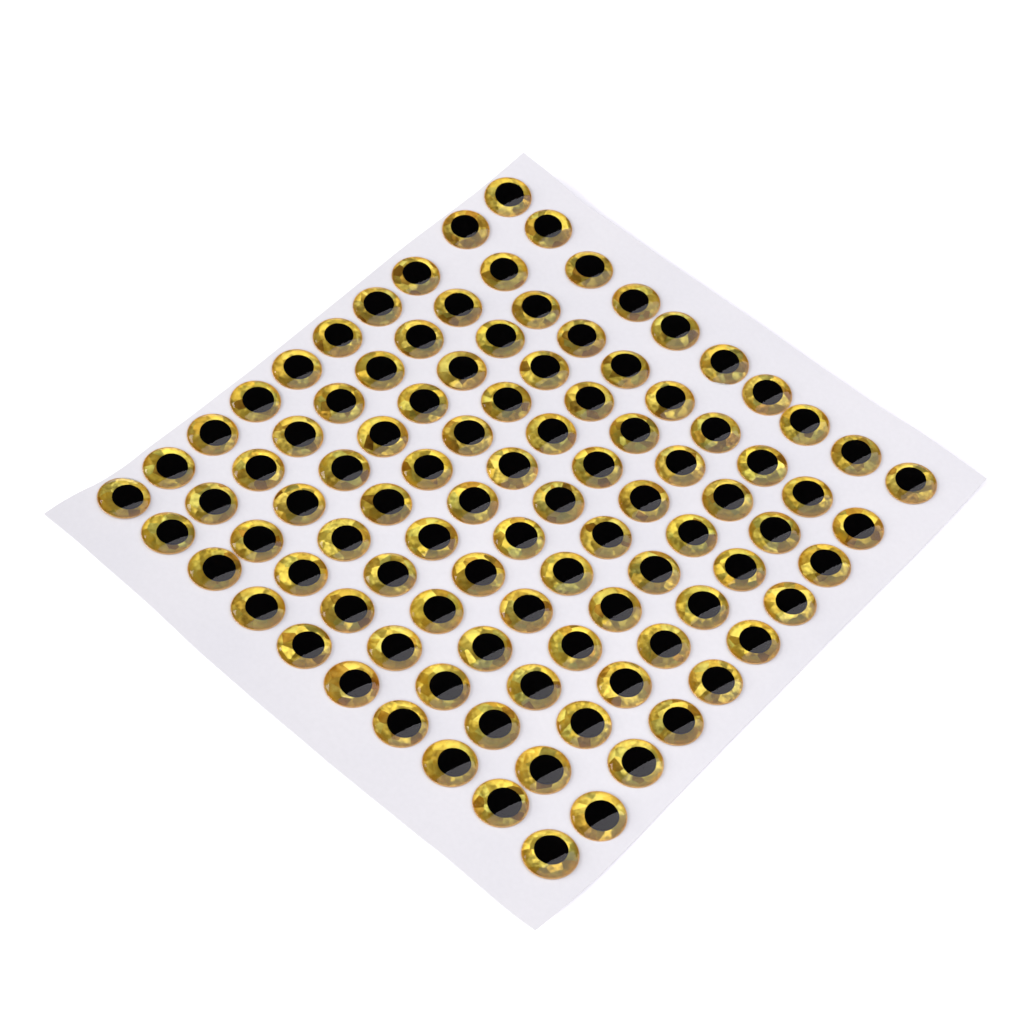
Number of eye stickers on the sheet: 100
